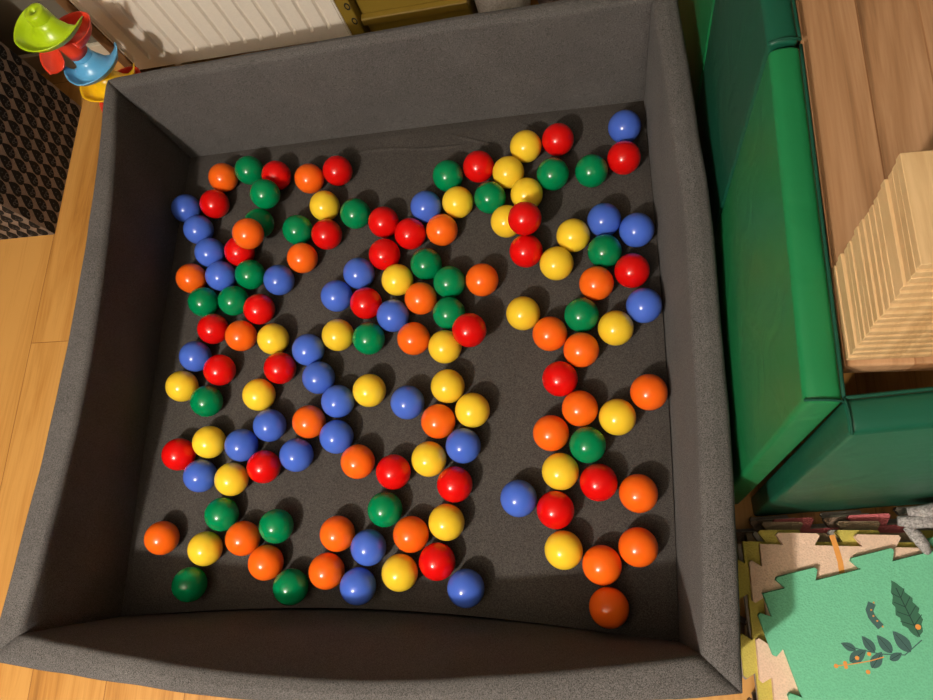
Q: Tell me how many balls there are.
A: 138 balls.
